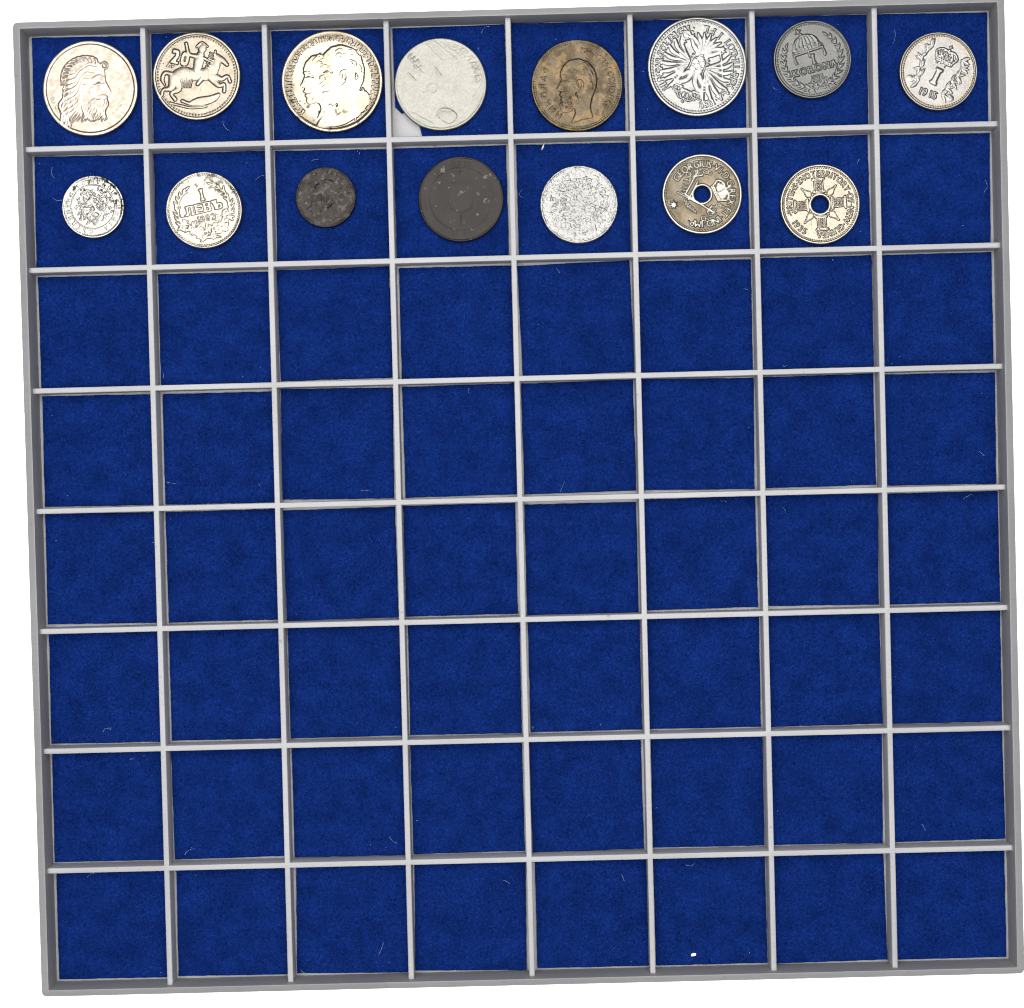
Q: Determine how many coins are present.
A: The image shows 15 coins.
